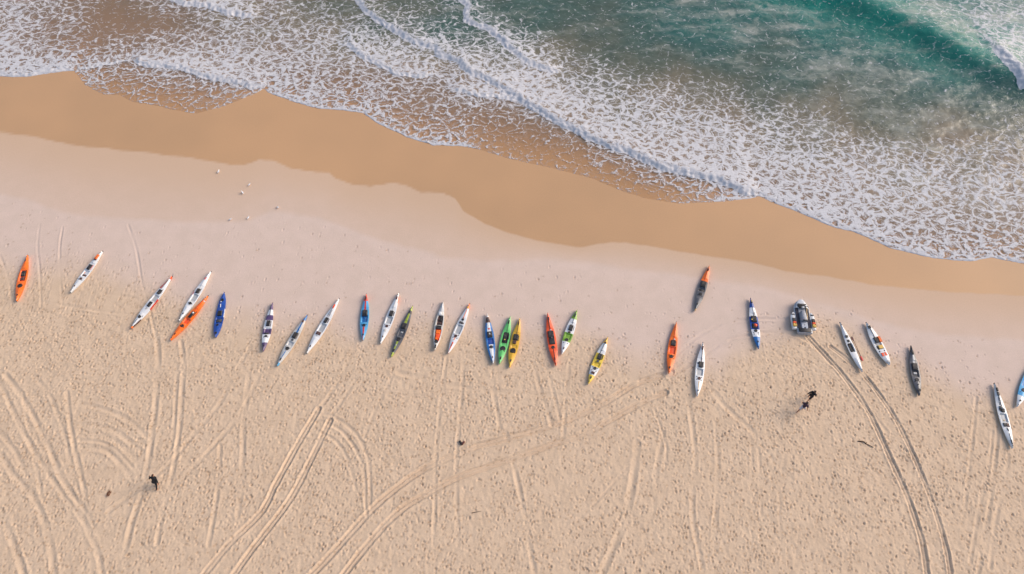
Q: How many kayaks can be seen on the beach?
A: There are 29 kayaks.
